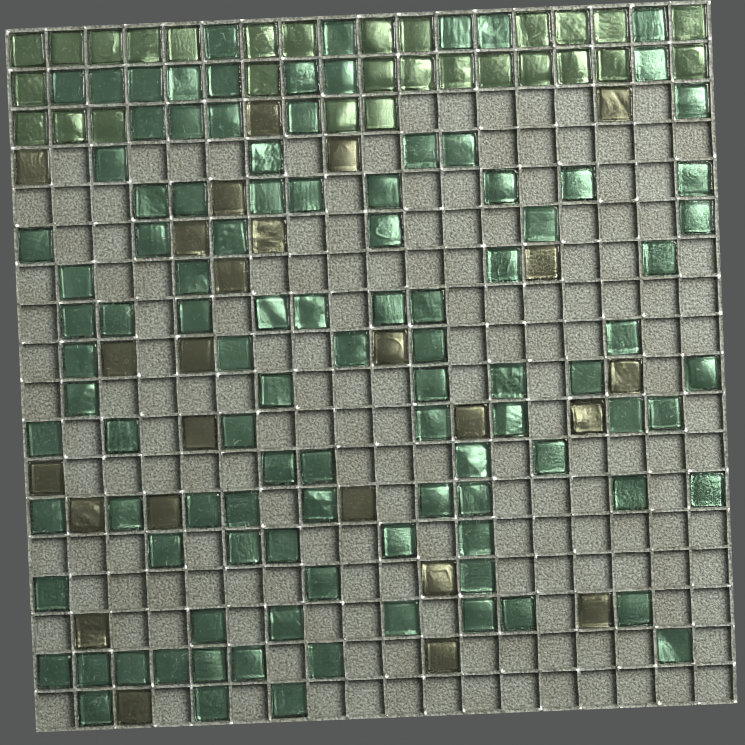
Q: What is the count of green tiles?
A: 28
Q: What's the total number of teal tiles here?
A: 103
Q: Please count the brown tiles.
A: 25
